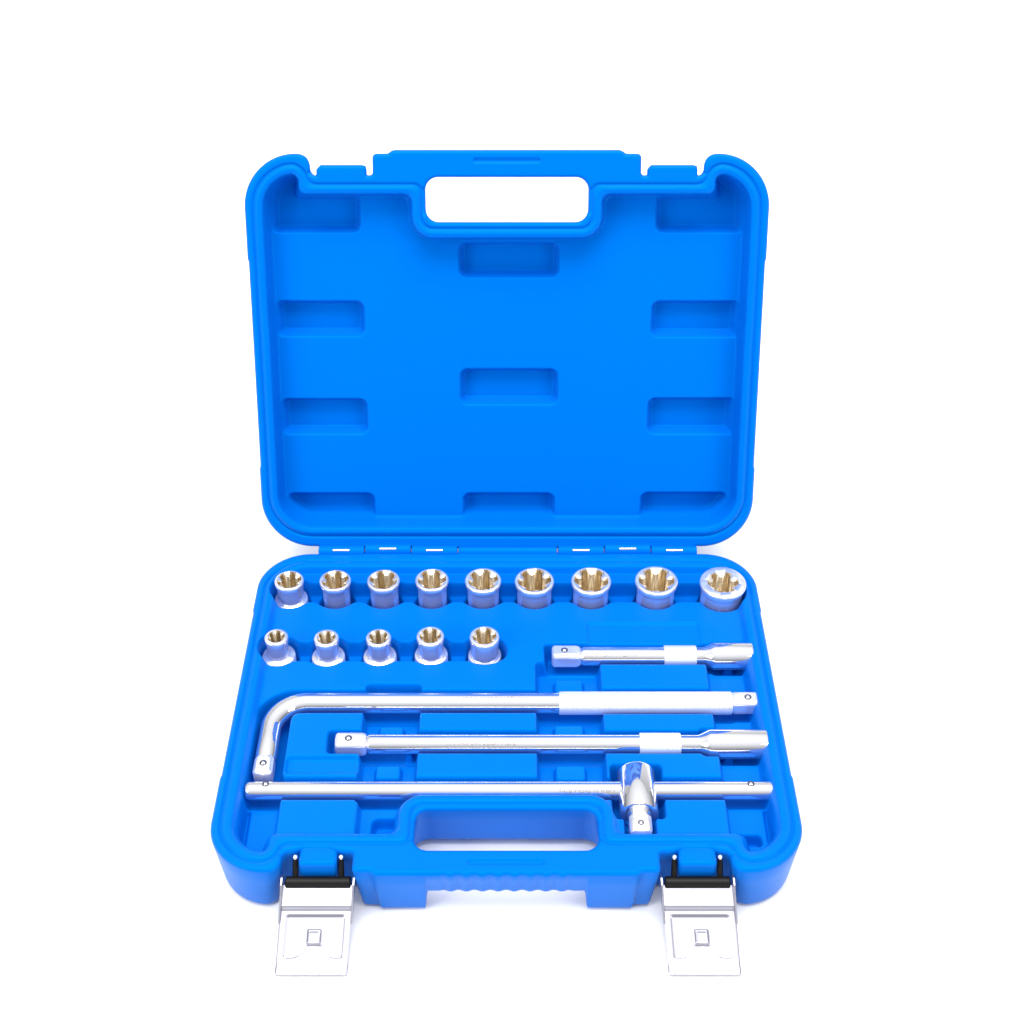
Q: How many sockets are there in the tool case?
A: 14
